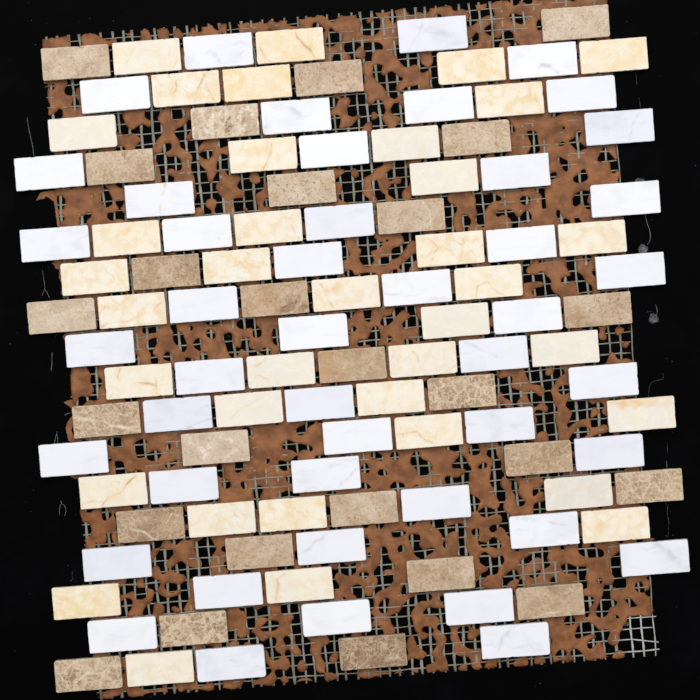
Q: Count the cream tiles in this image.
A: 37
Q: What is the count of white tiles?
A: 46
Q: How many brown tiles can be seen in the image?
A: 26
